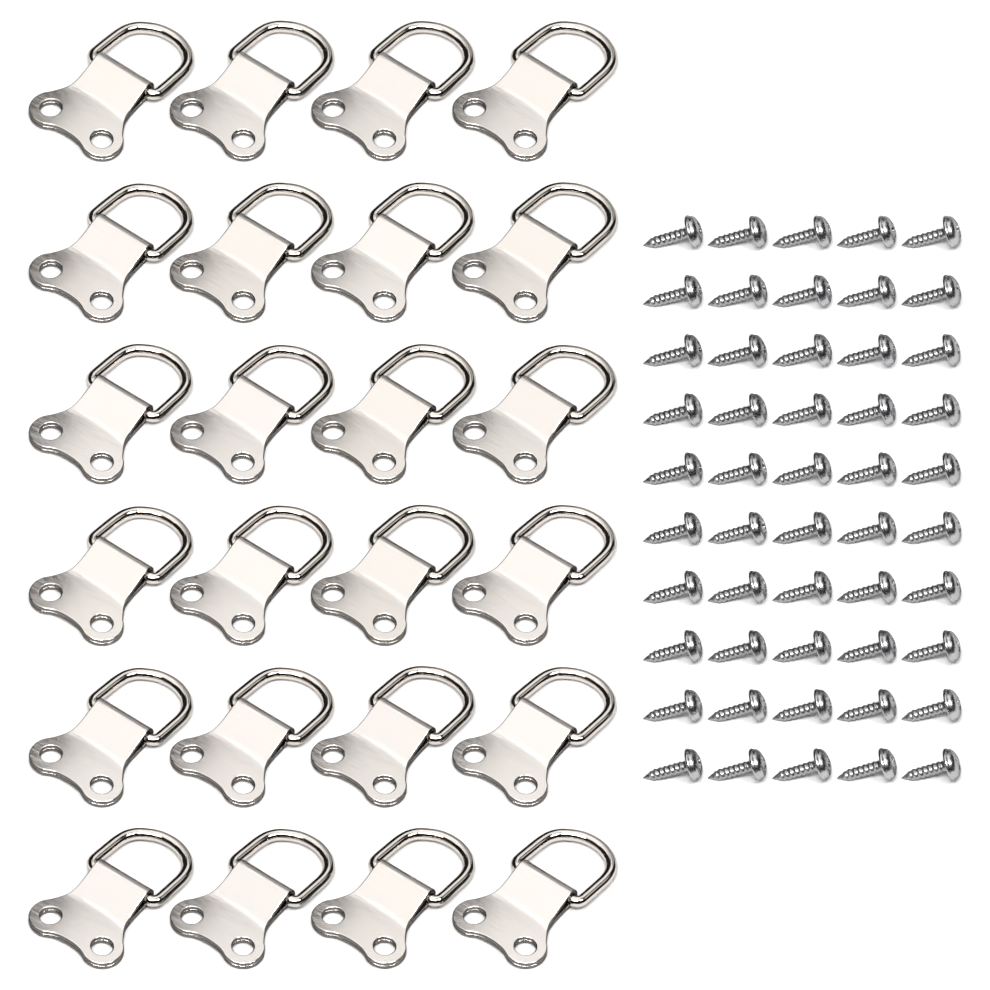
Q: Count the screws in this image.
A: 50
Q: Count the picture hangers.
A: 24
